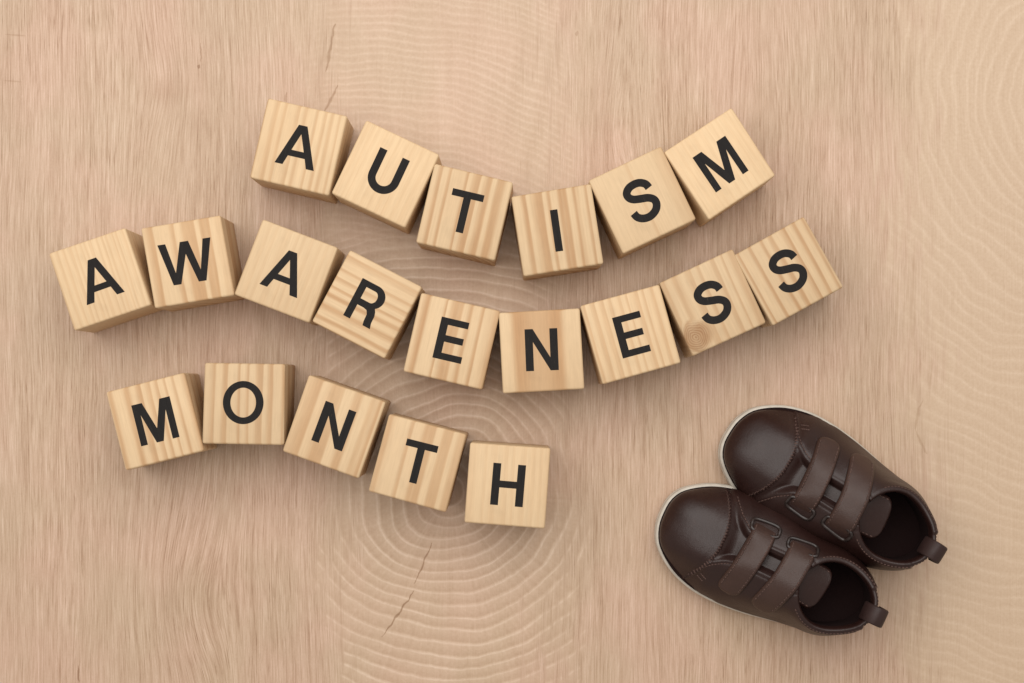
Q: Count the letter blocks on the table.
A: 20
